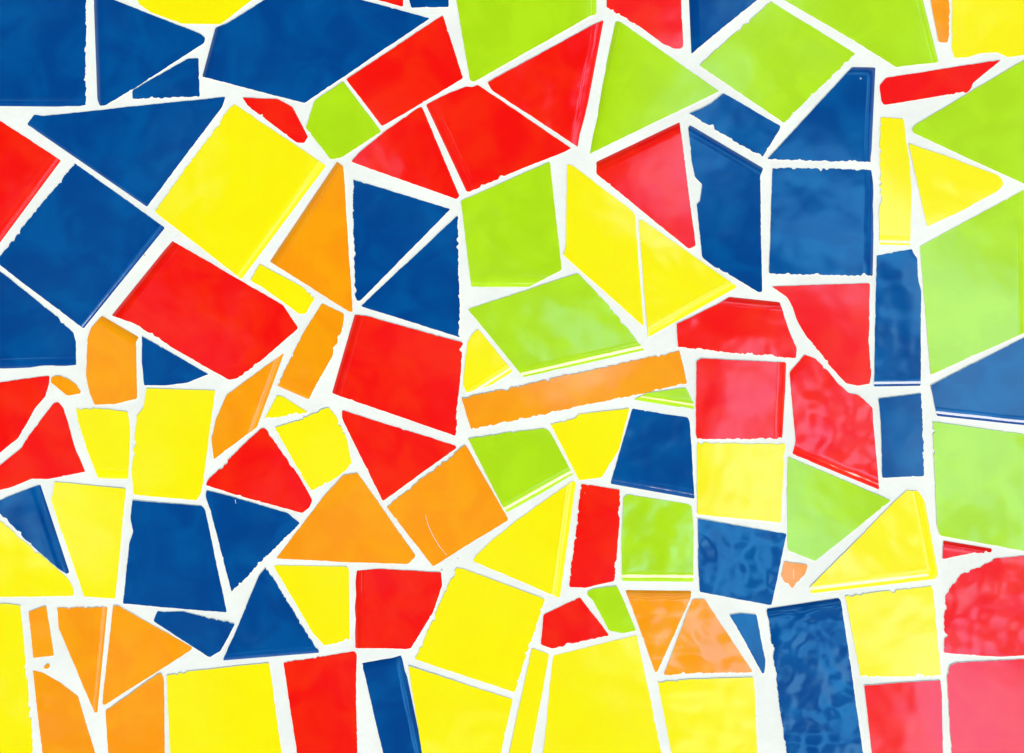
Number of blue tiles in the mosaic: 29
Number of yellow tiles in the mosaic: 28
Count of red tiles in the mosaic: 28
